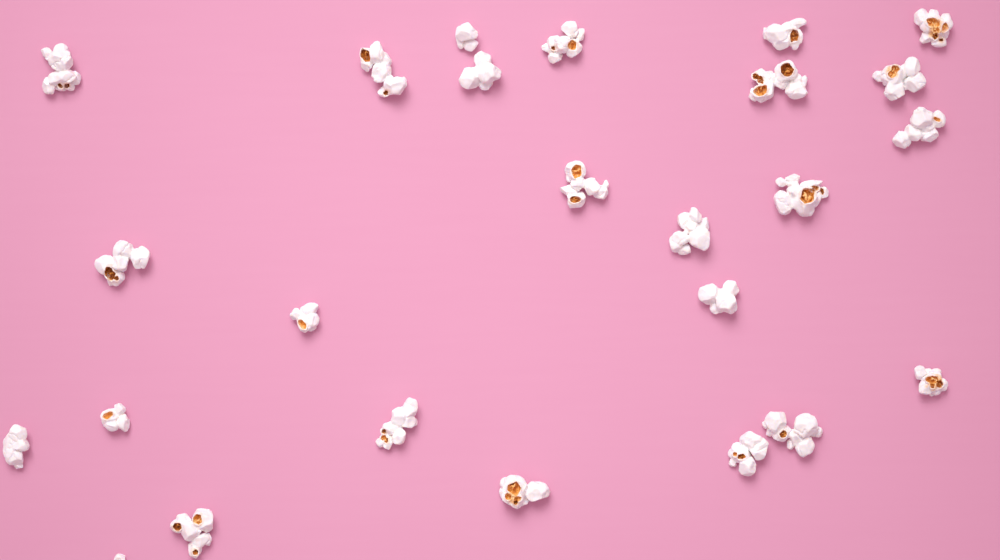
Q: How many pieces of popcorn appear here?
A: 25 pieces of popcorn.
